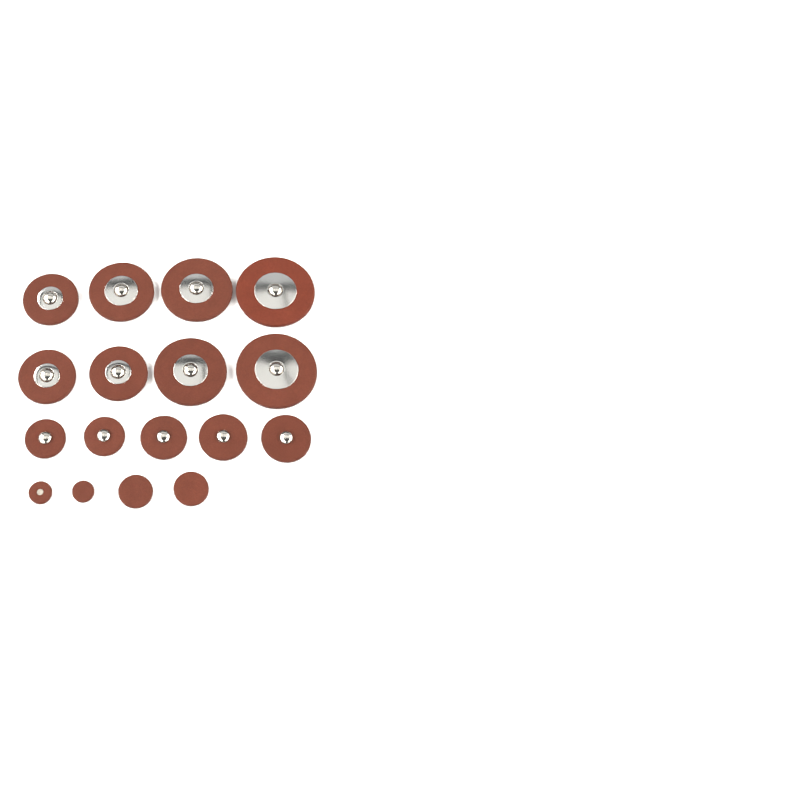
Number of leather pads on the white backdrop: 17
